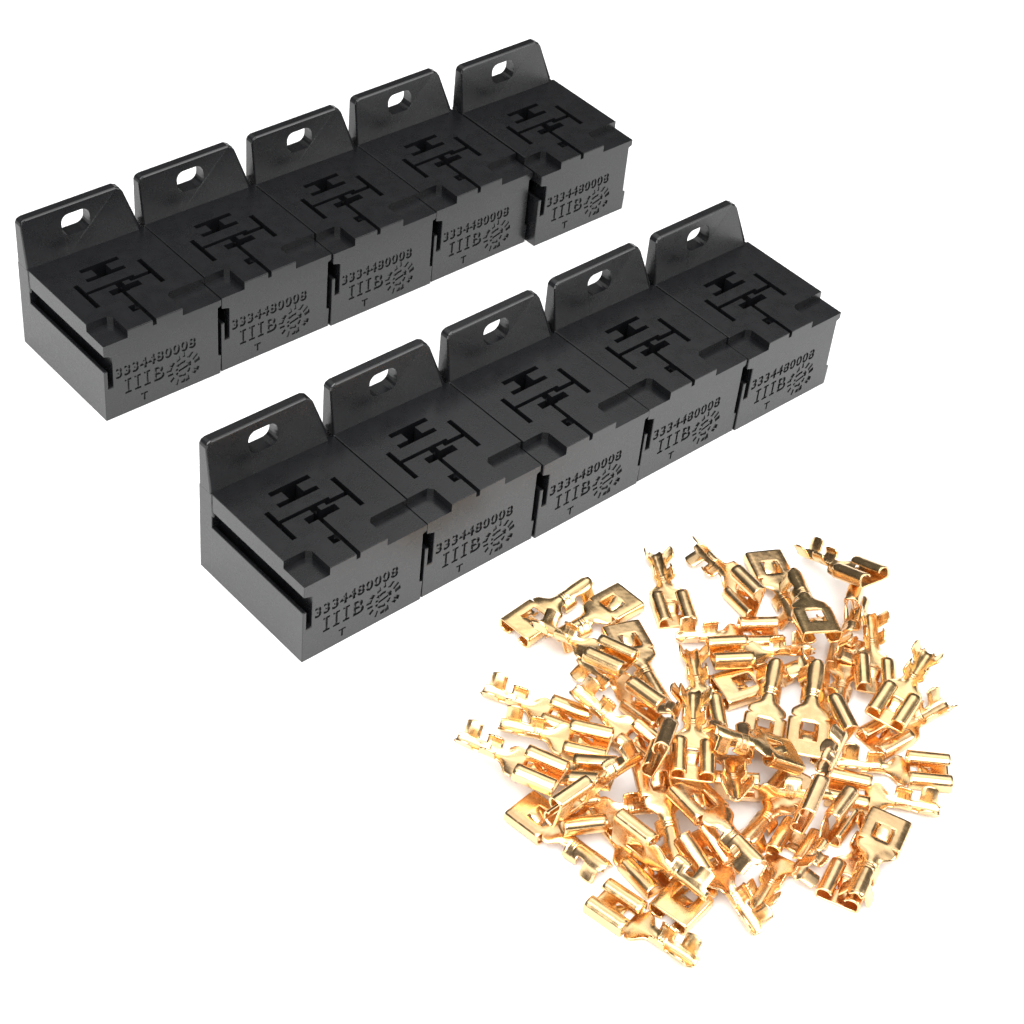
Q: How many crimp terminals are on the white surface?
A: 50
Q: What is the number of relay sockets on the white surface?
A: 10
